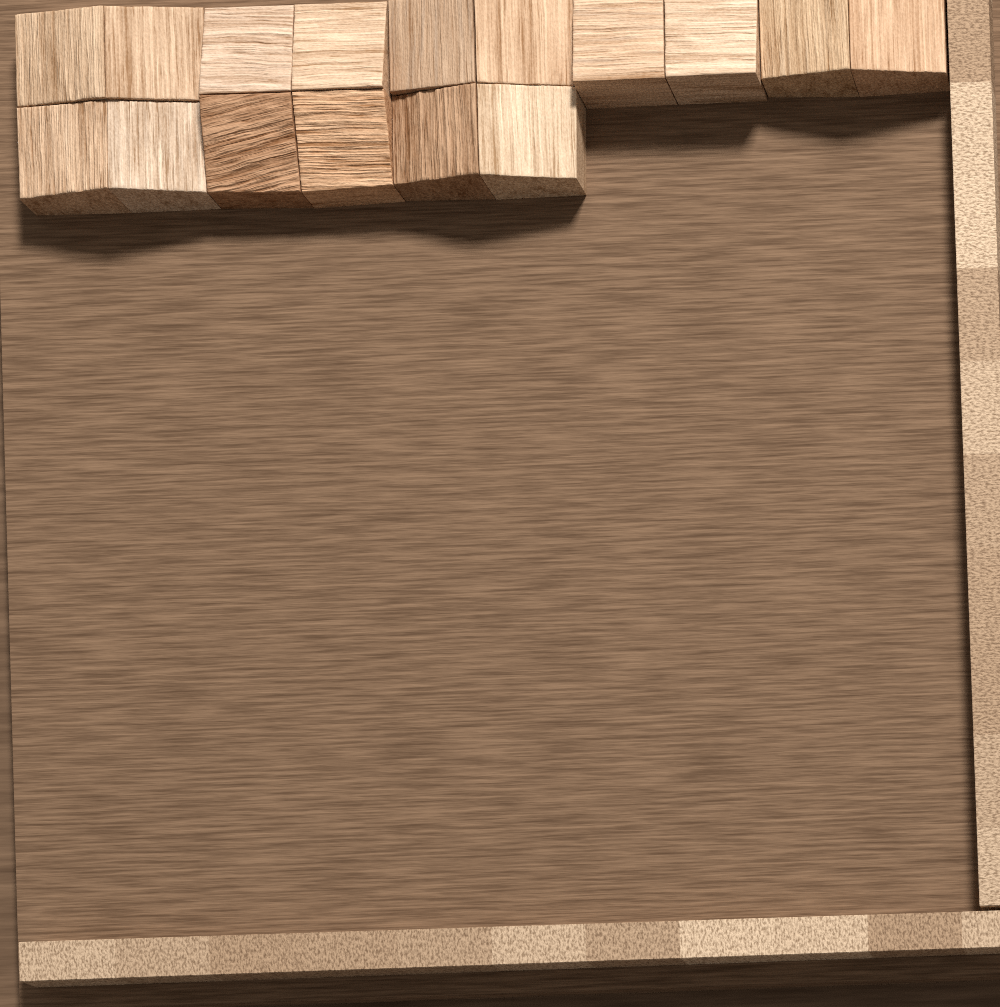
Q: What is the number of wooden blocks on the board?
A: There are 16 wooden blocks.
